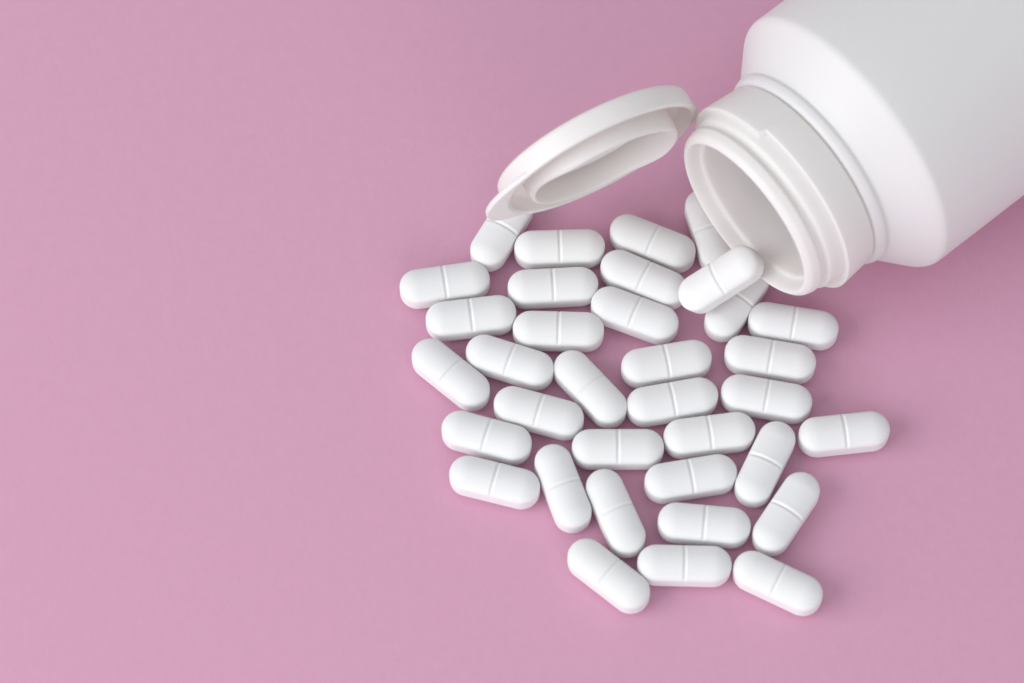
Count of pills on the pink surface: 35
